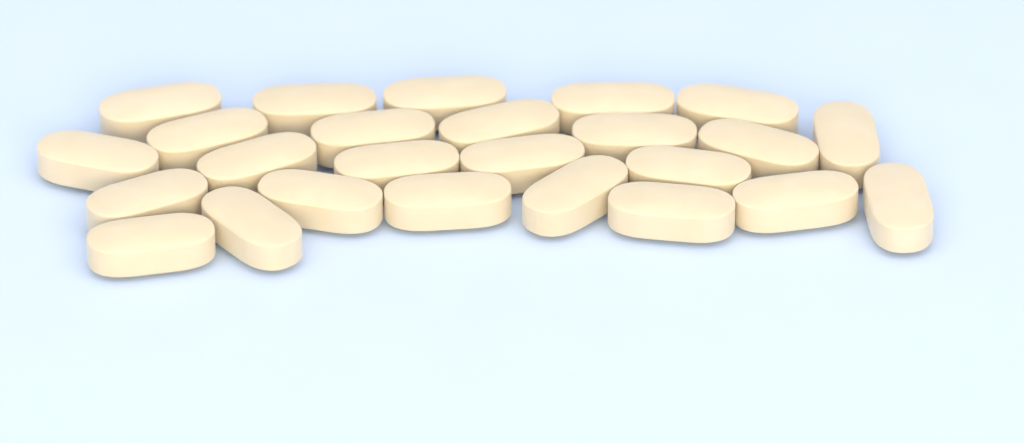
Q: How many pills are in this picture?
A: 25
